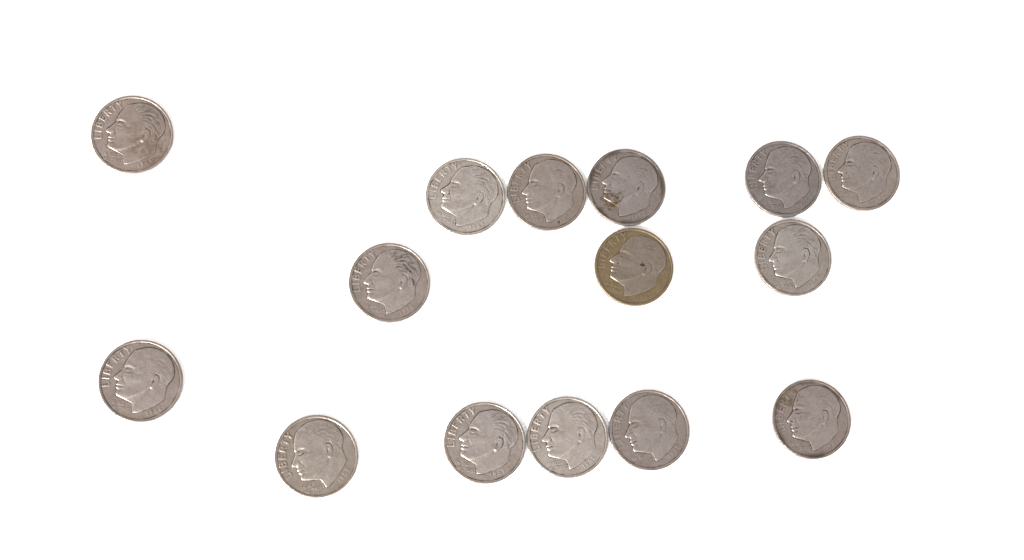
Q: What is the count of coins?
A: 15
